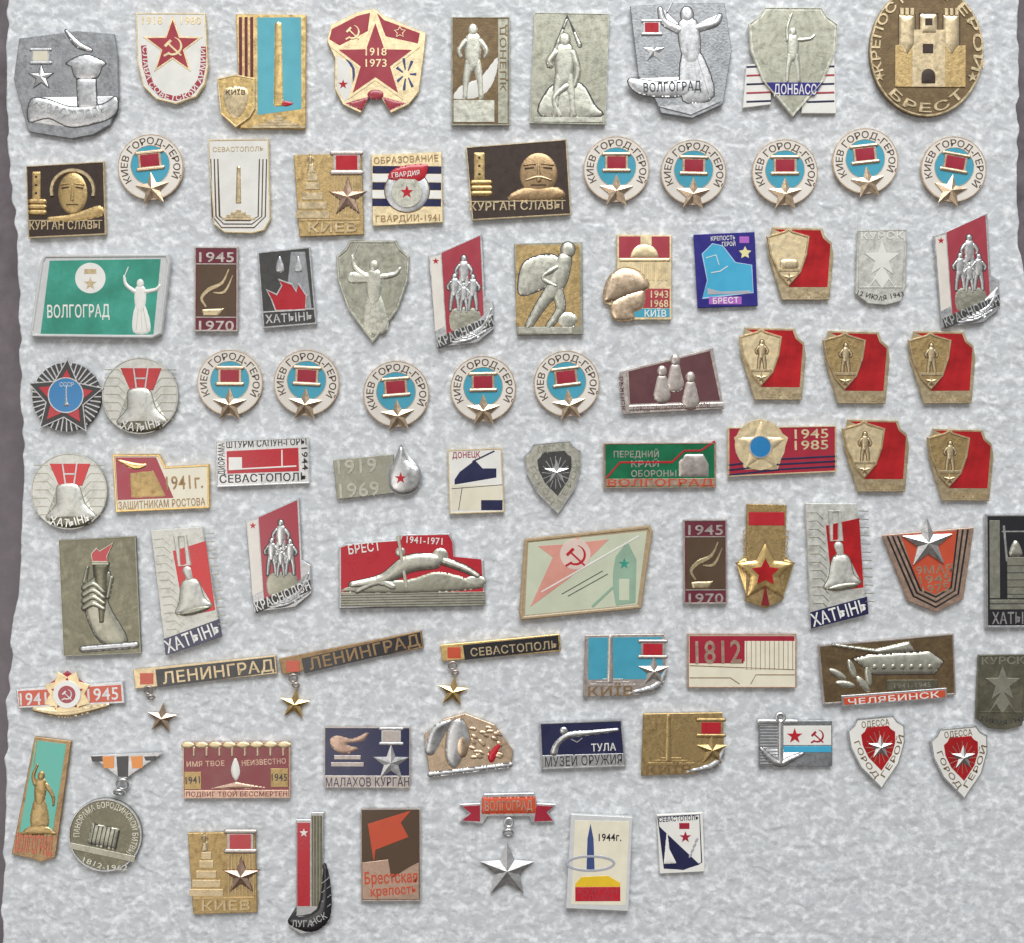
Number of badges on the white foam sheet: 86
